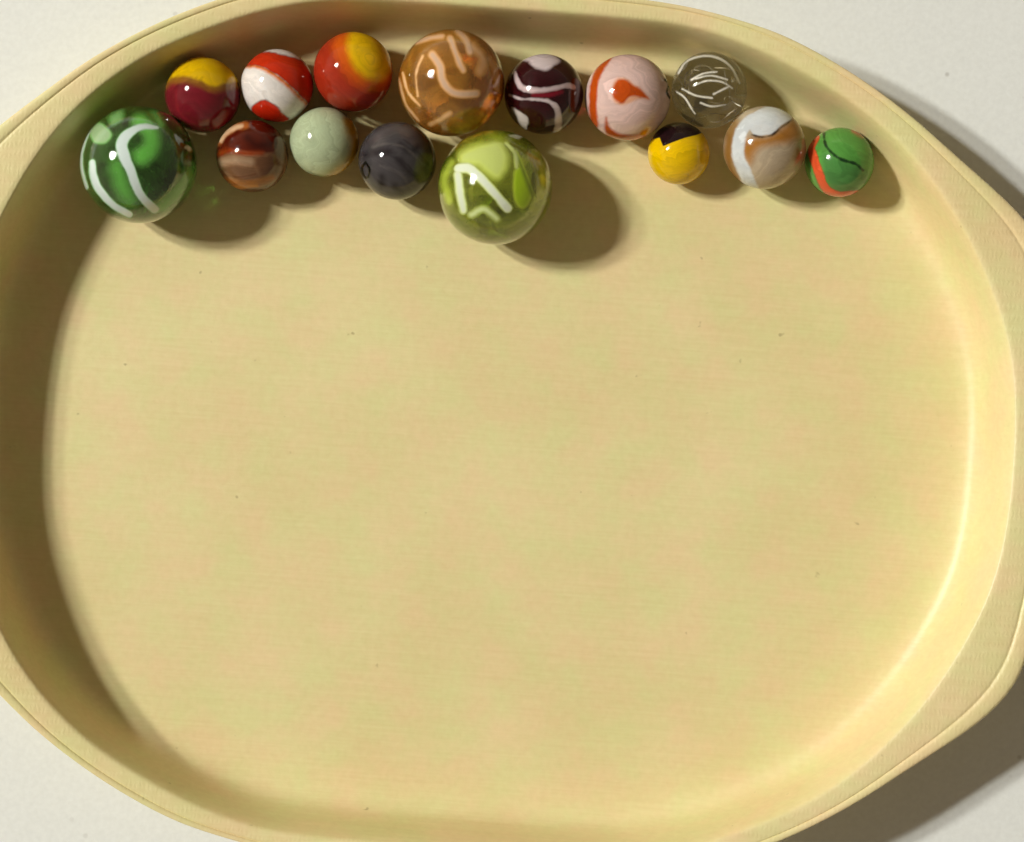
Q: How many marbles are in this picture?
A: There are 15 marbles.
